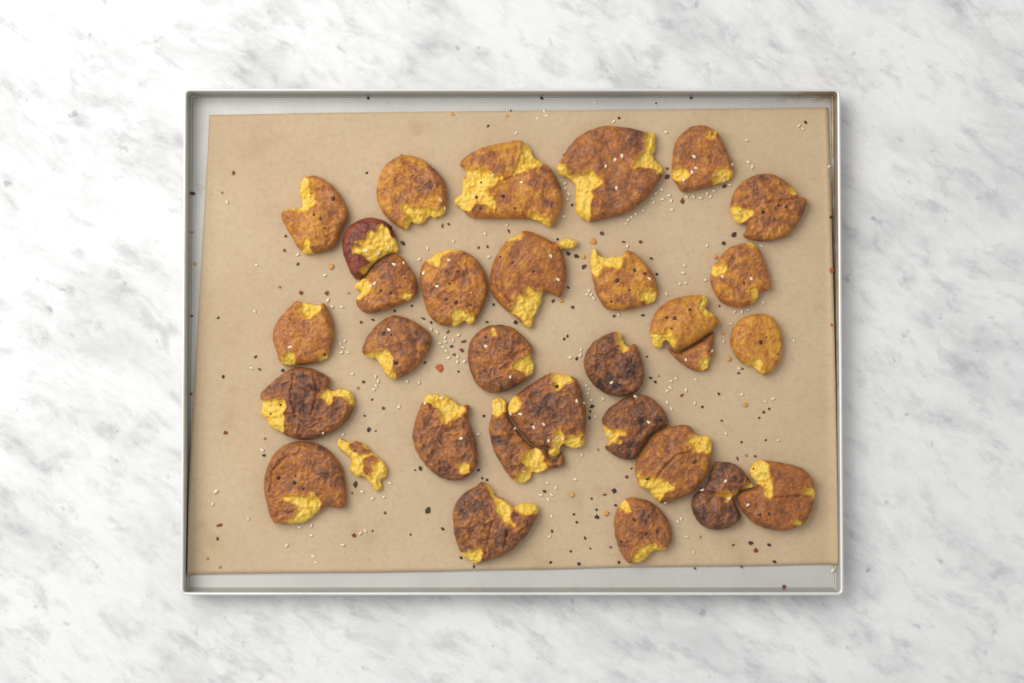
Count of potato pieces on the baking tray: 31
